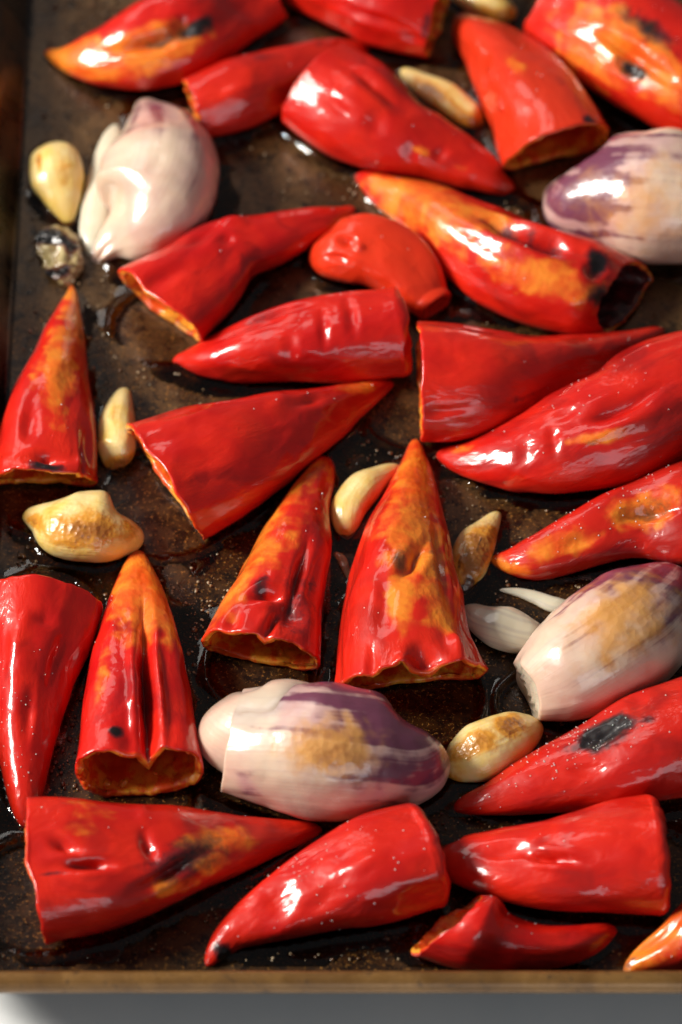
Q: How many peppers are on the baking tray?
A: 25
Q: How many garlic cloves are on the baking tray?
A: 8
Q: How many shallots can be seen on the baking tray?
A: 4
